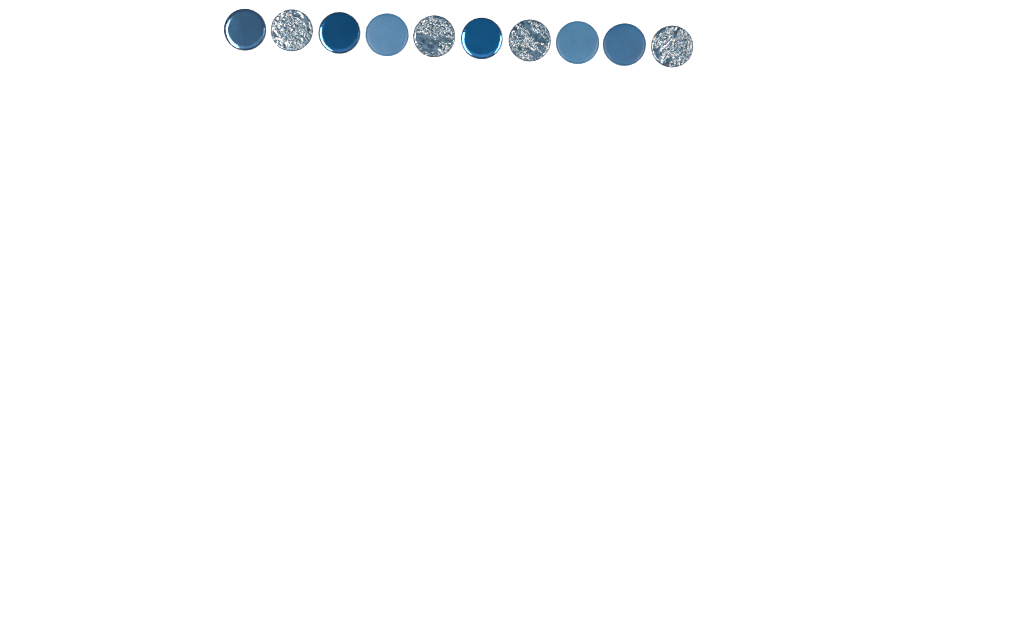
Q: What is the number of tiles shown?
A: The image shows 10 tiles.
